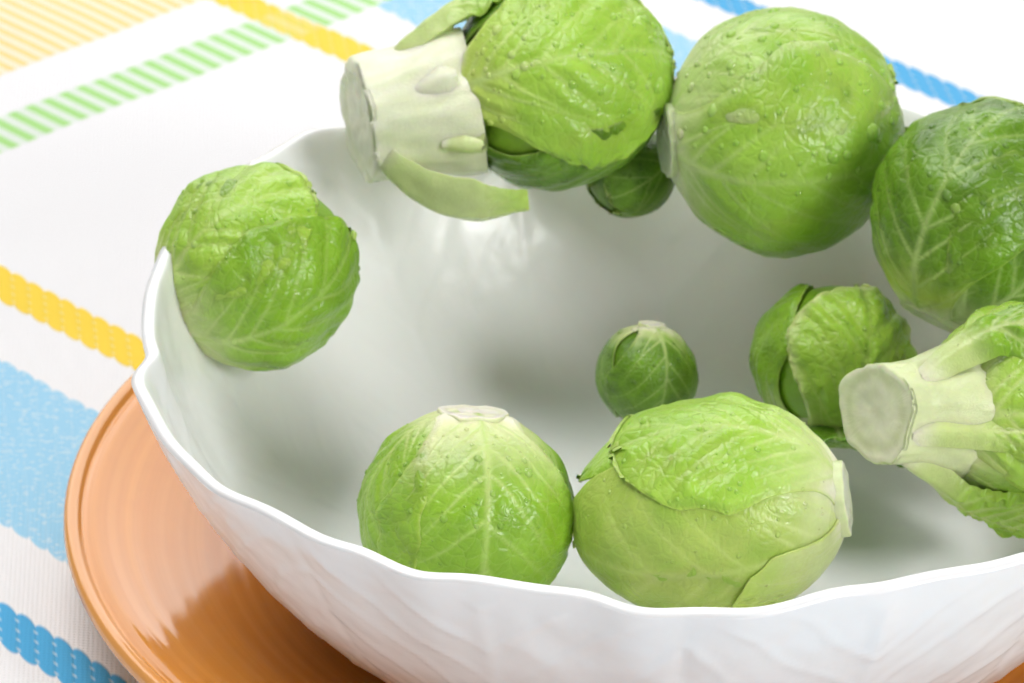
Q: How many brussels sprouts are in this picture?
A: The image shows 10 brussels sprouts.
